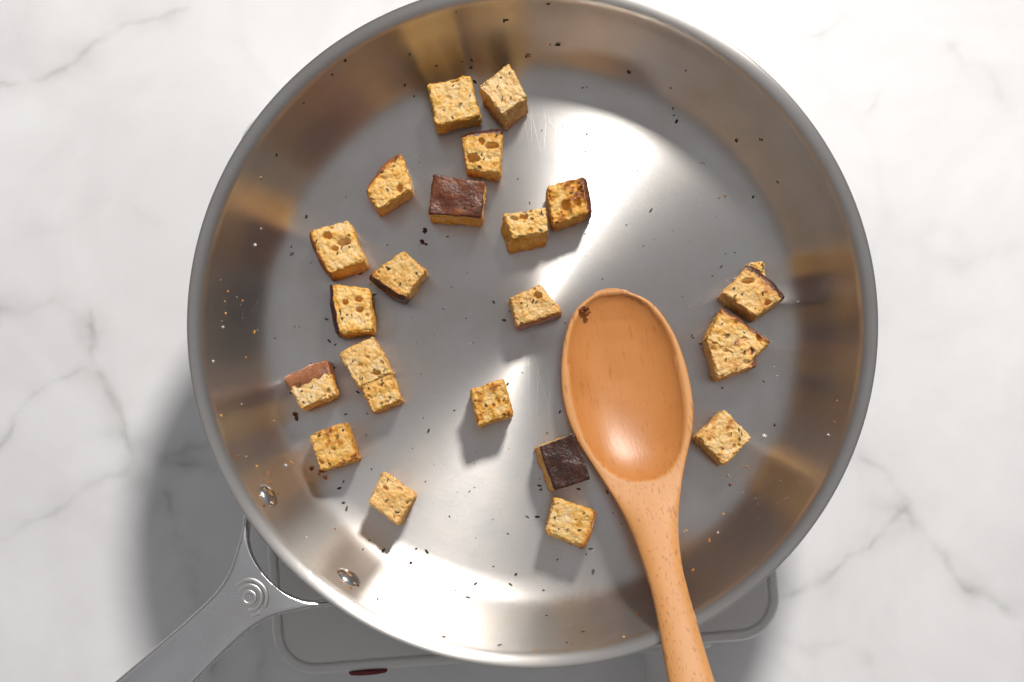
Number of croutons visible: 24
